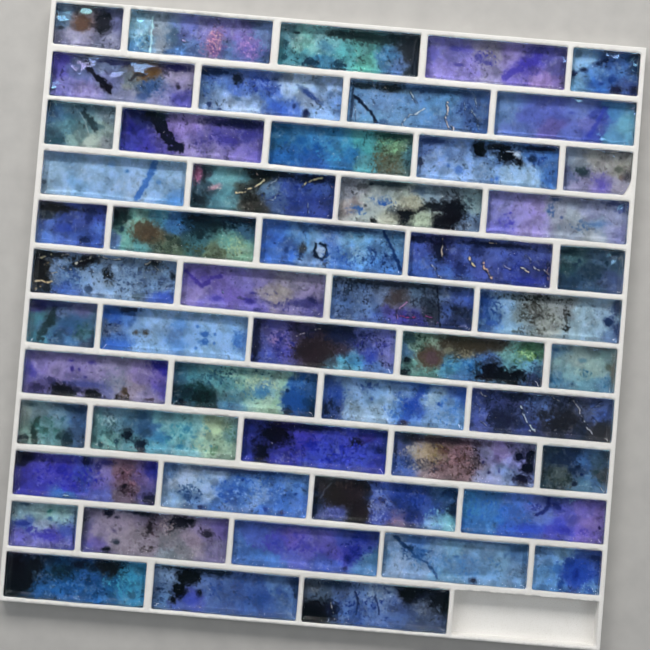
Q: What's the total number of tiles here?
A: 53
